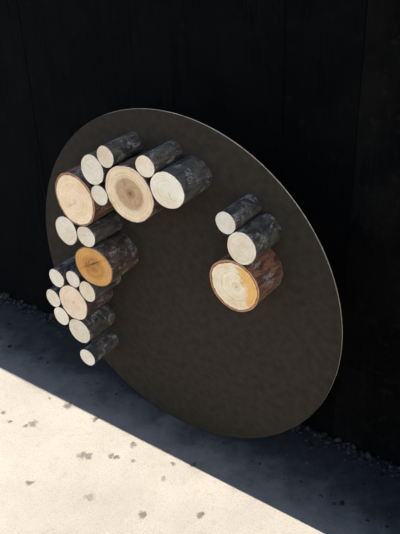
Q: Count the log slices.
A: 21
